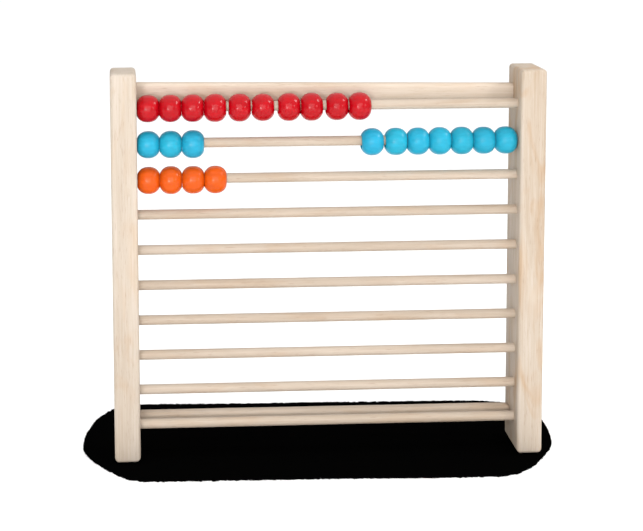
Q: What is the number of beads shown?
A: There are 24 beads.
